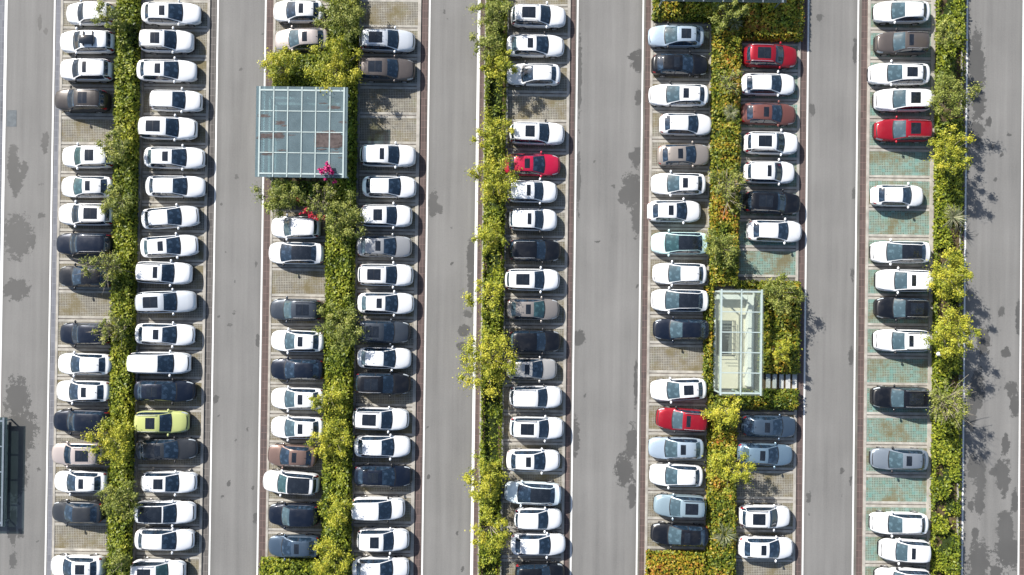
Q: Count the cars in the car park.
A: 129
